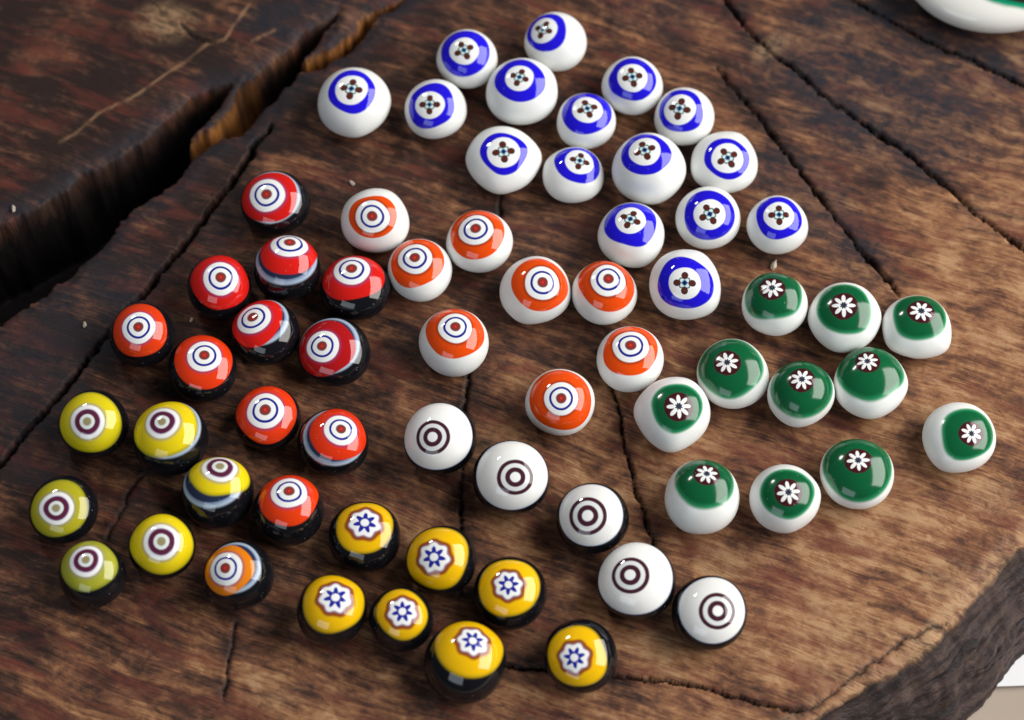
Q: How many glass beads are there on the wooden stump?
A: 65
